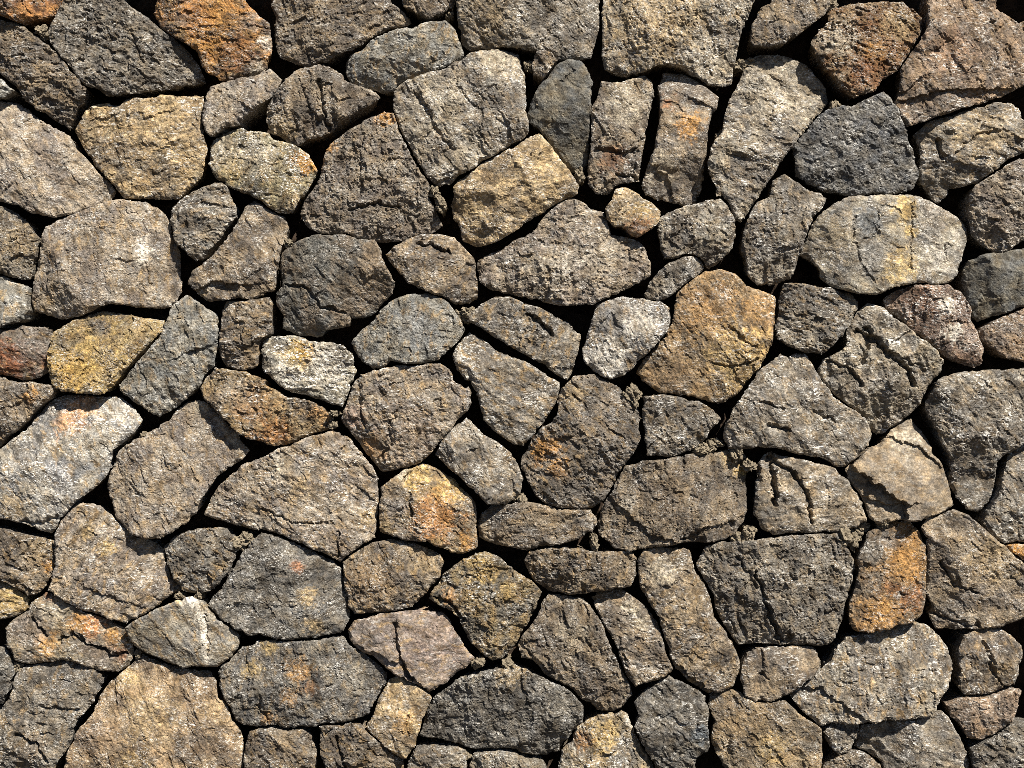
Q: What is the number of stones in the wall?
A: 113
